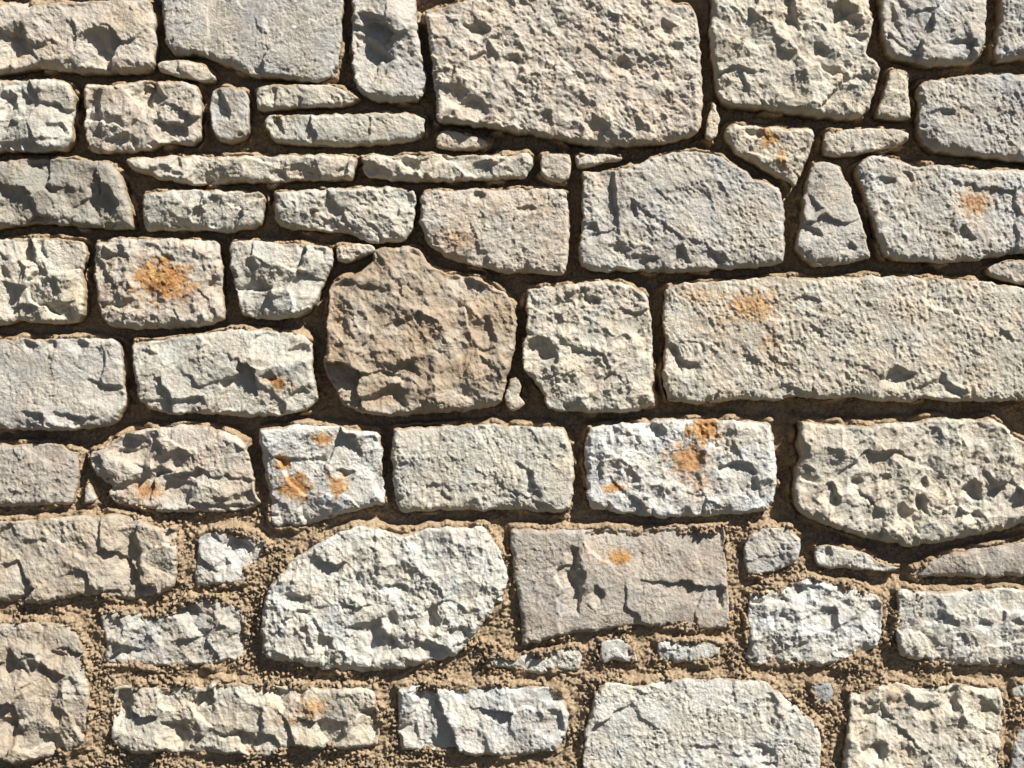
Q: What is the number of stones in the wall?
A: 69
